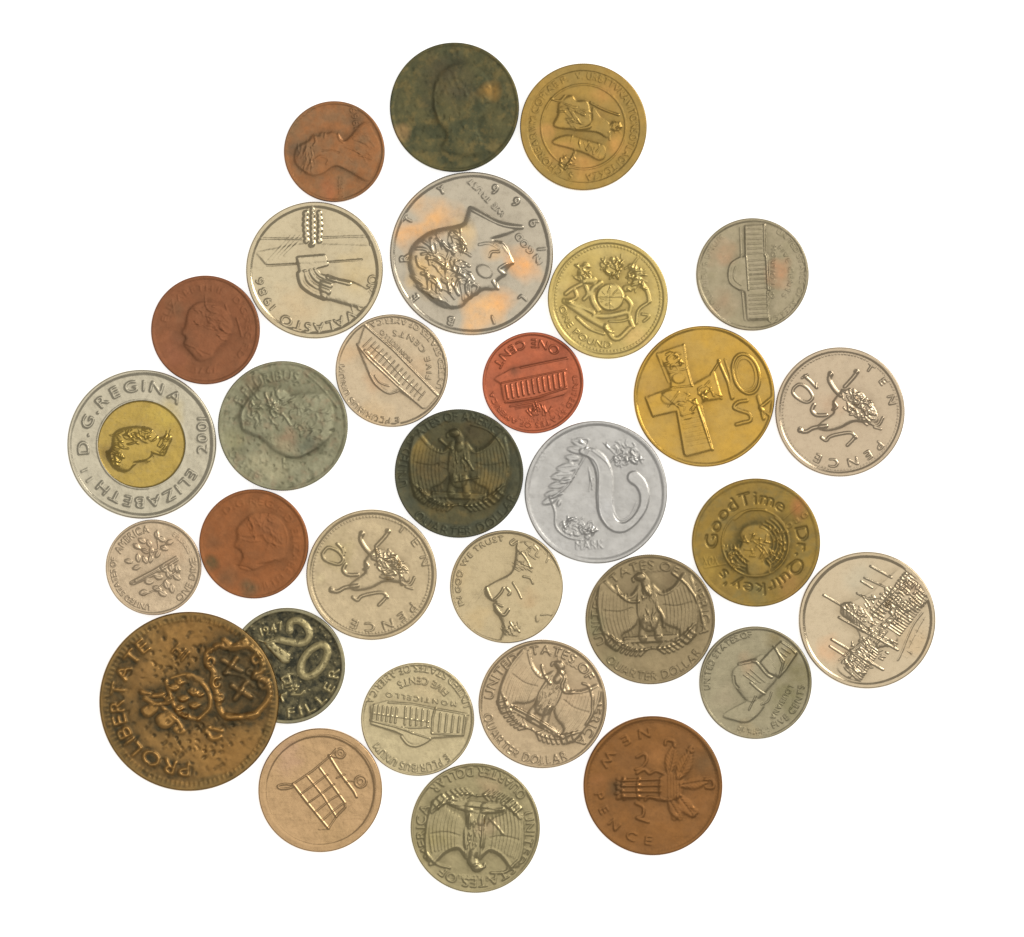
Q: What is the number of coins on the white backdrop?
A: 31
